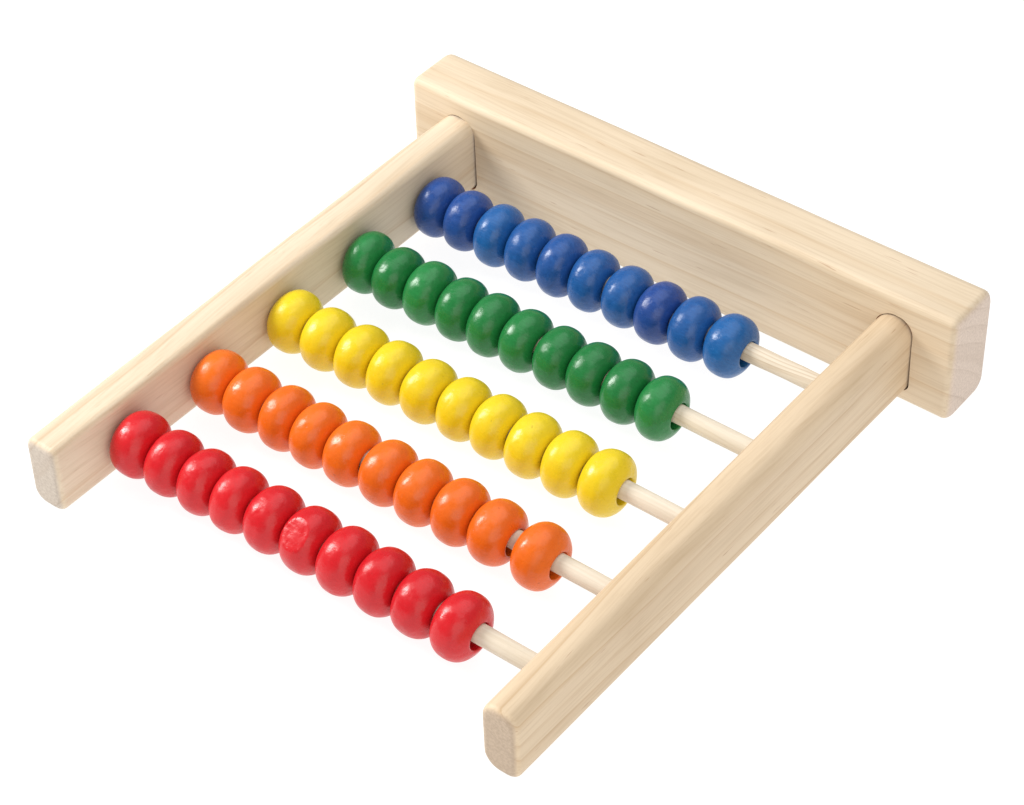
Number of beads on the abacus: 50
